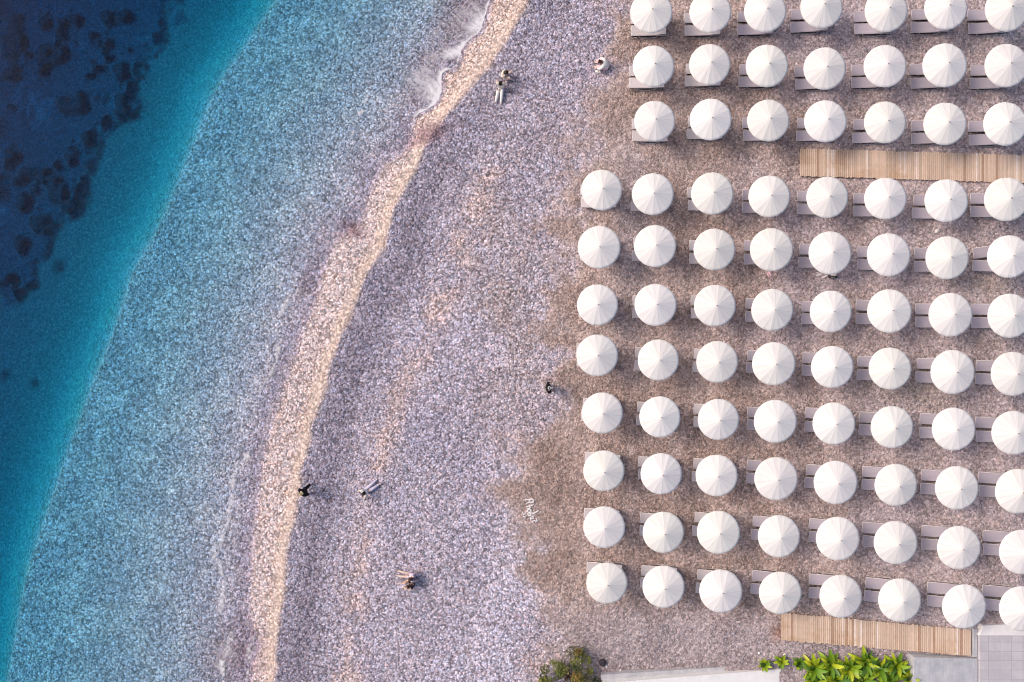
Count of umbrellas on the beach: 85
